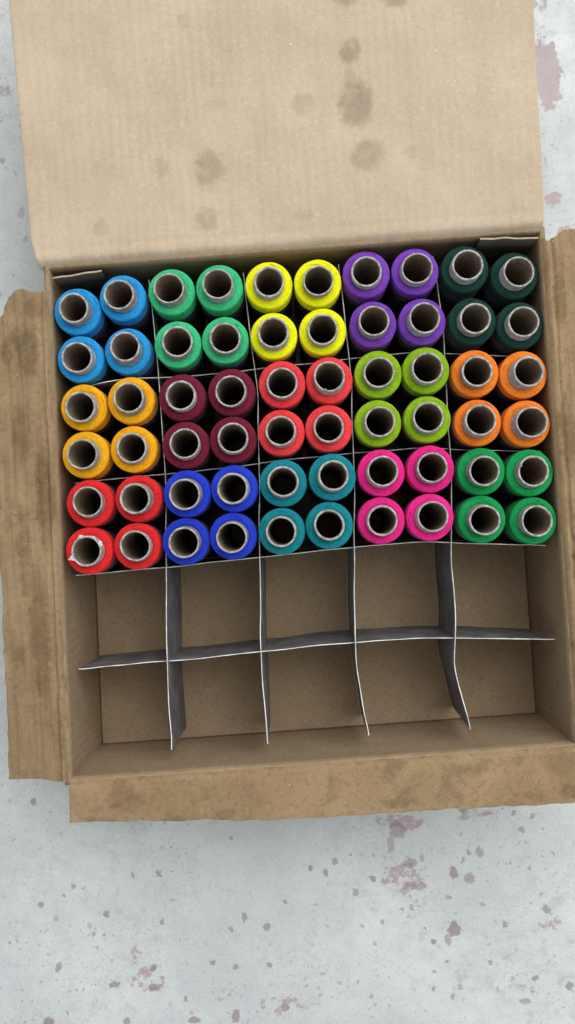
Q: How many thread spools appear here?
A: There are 60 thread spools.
